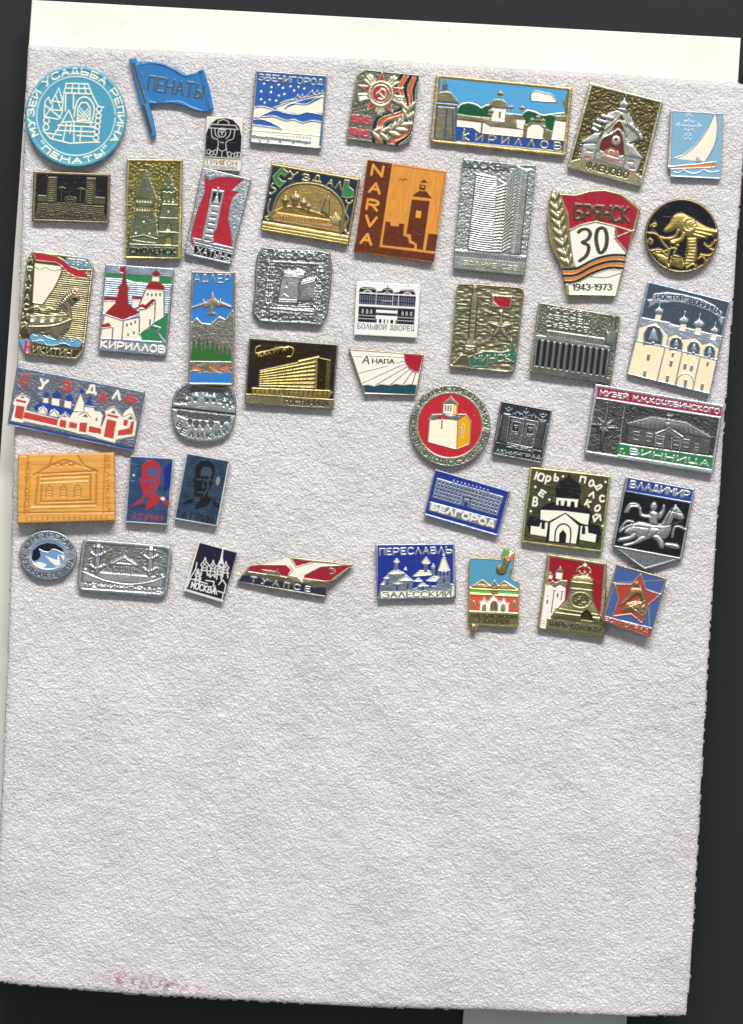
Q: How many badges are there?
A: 45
